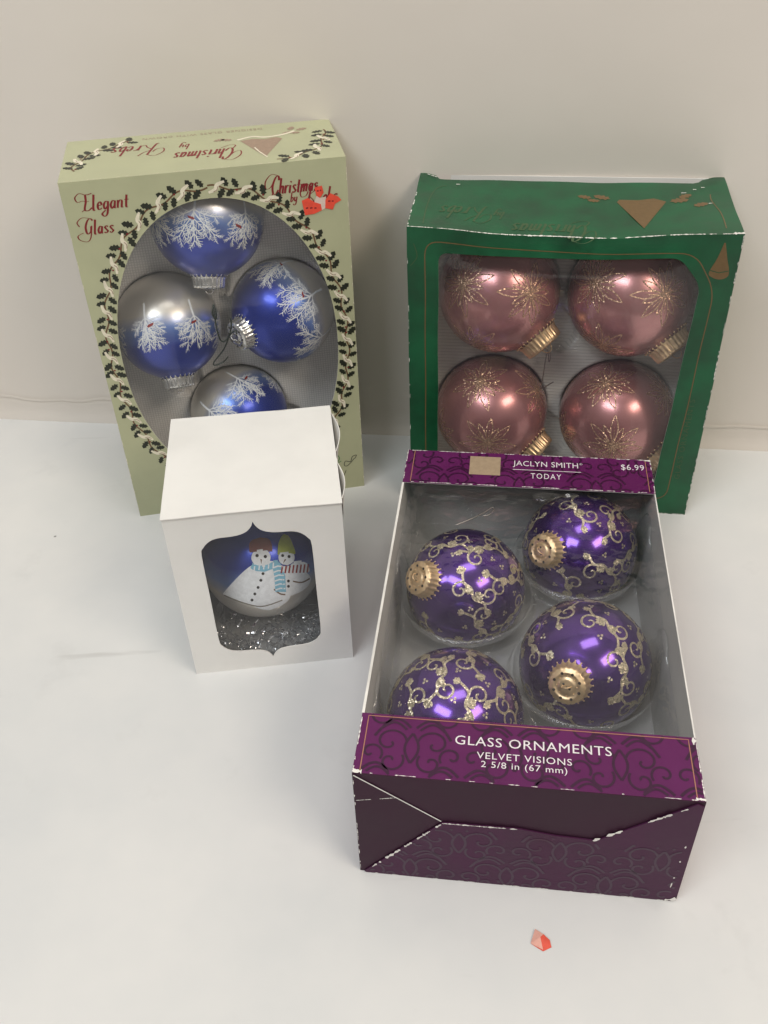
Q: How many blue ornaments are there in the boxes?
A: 5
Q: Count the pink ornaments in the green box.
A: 4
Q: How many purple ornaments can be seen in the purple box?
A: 4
